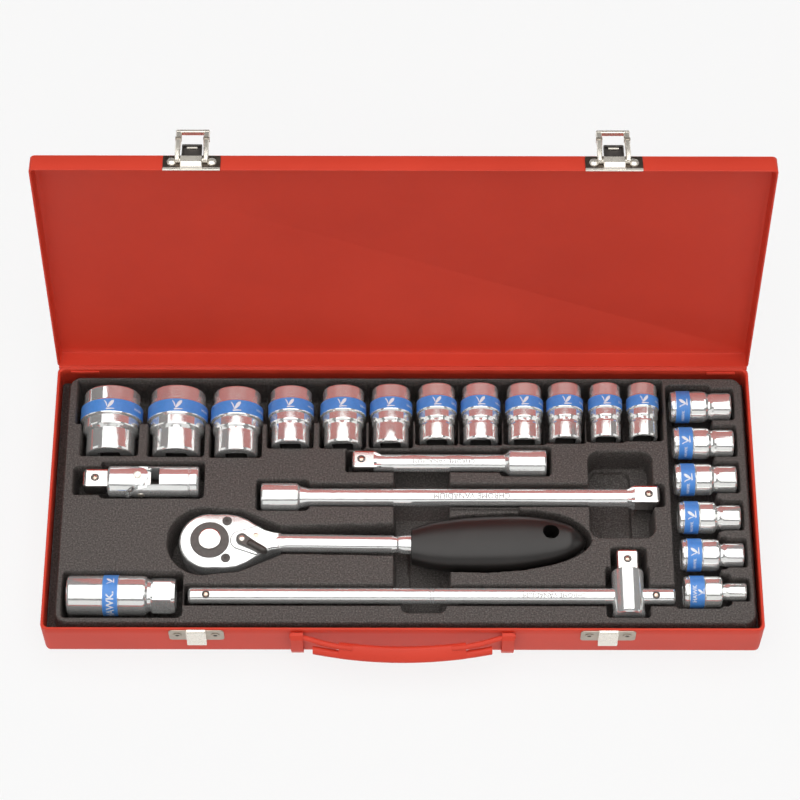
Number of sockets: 19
